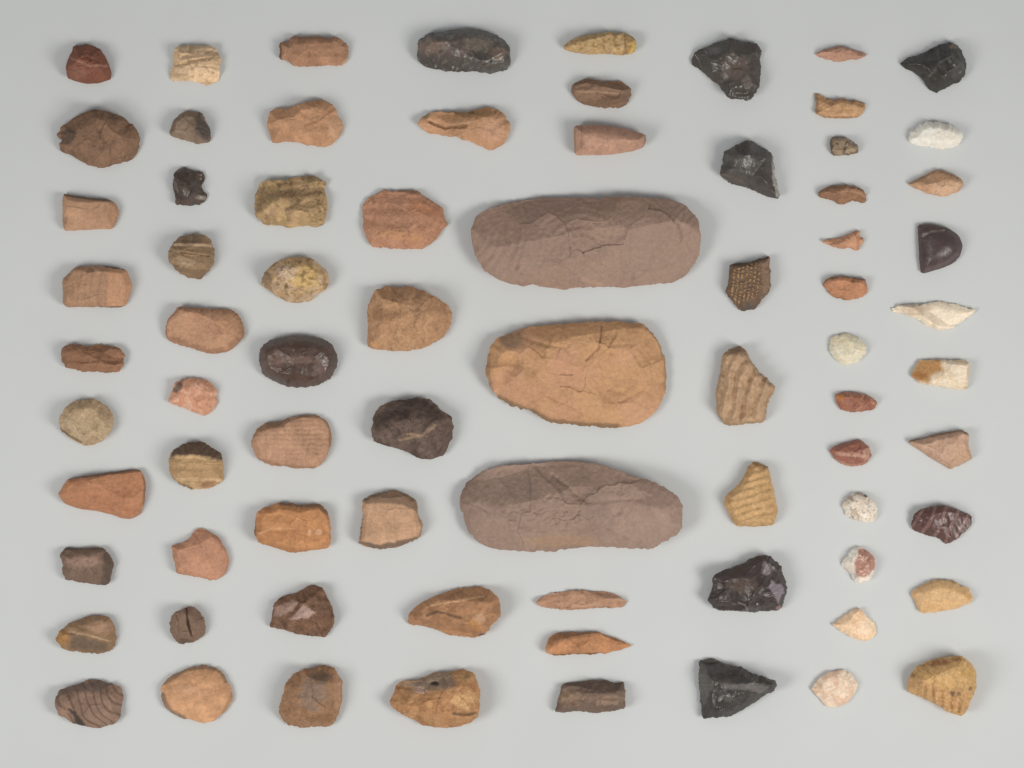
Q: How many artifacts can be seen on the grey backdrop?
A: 76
